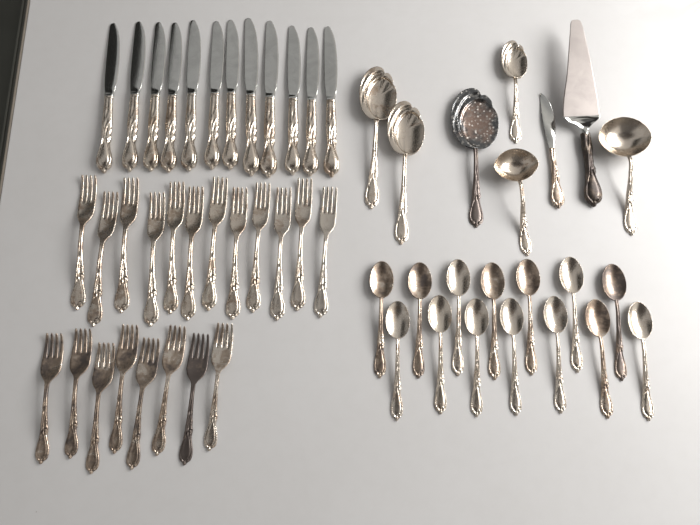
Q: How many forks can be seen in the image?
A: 20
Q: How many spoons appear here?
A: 18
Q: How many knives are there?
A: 13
